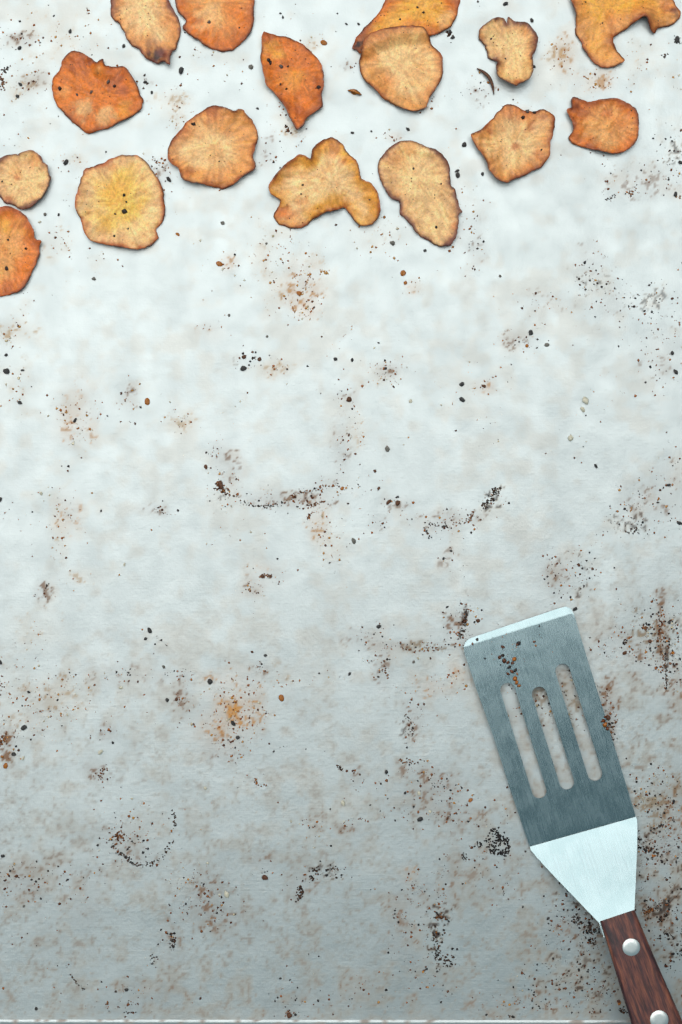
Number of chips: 16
